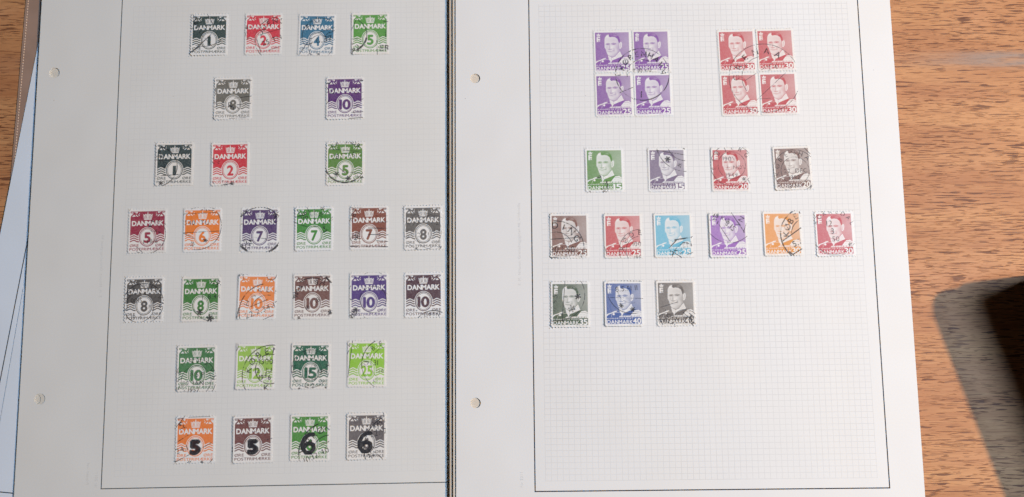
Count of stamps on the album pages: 50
